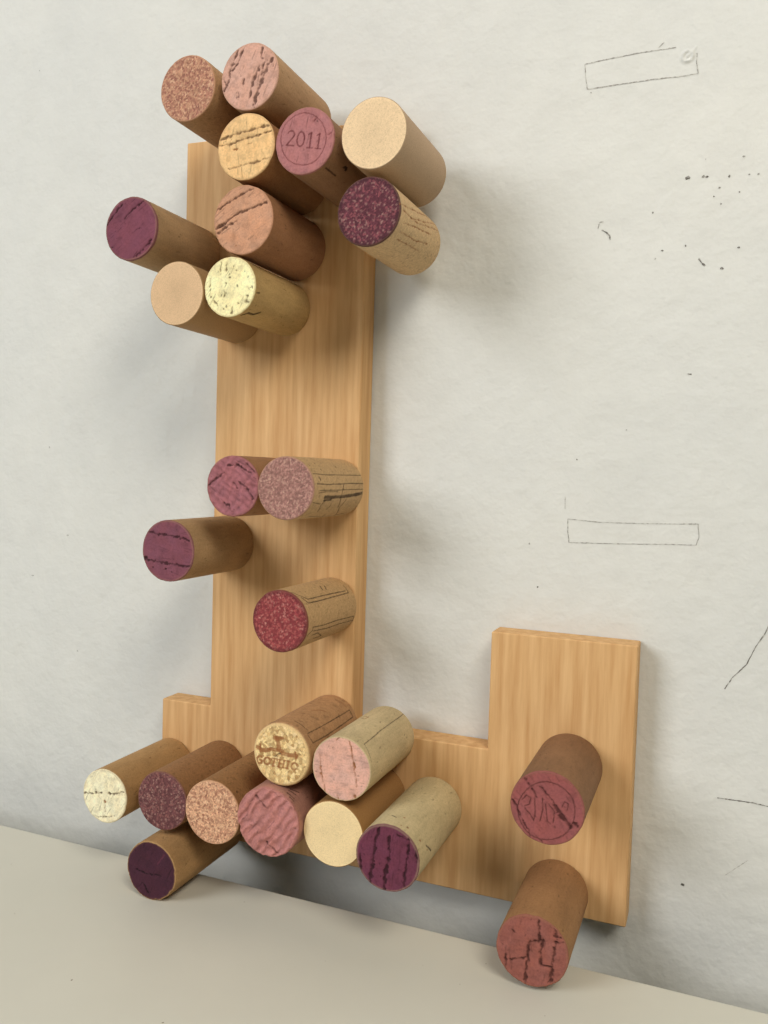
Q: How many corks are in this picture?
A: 25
